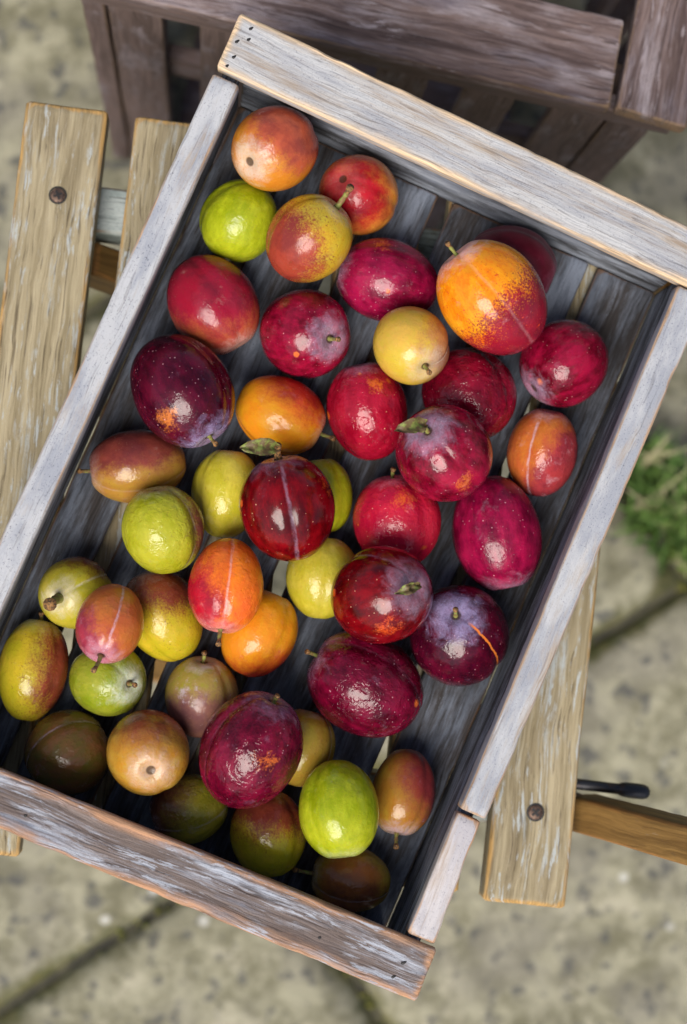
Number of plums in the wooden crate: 45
